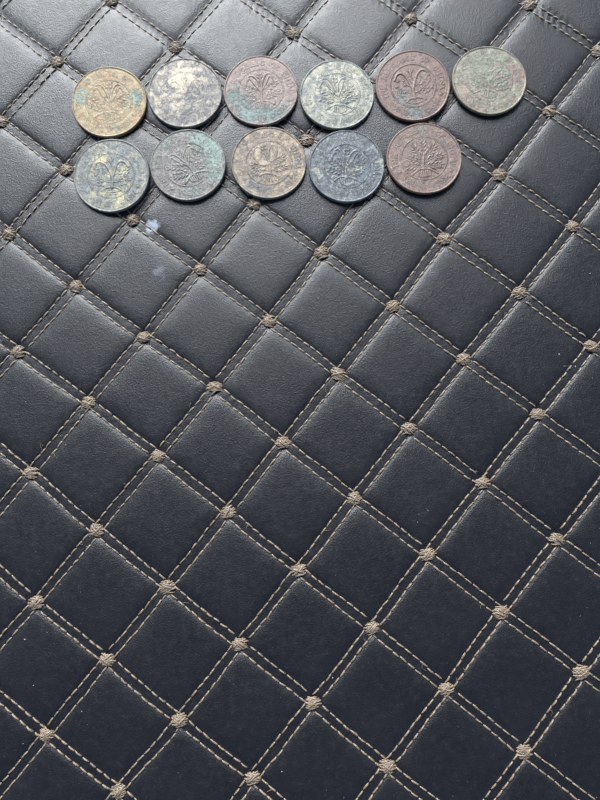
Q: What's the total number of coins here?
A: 11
